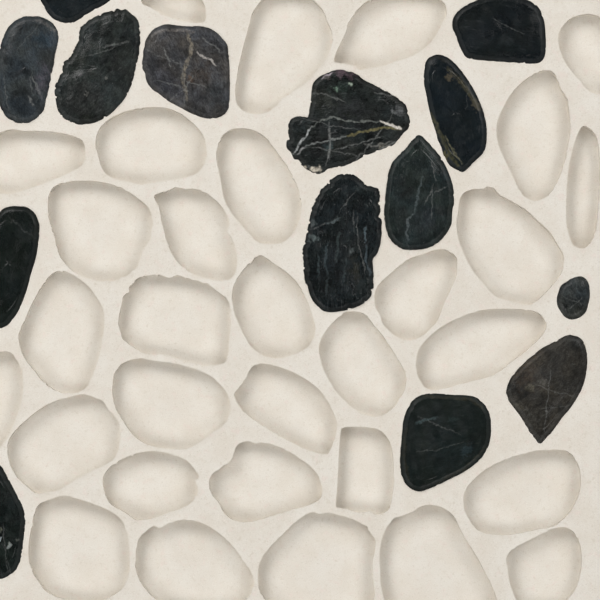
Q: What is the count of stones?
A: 14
